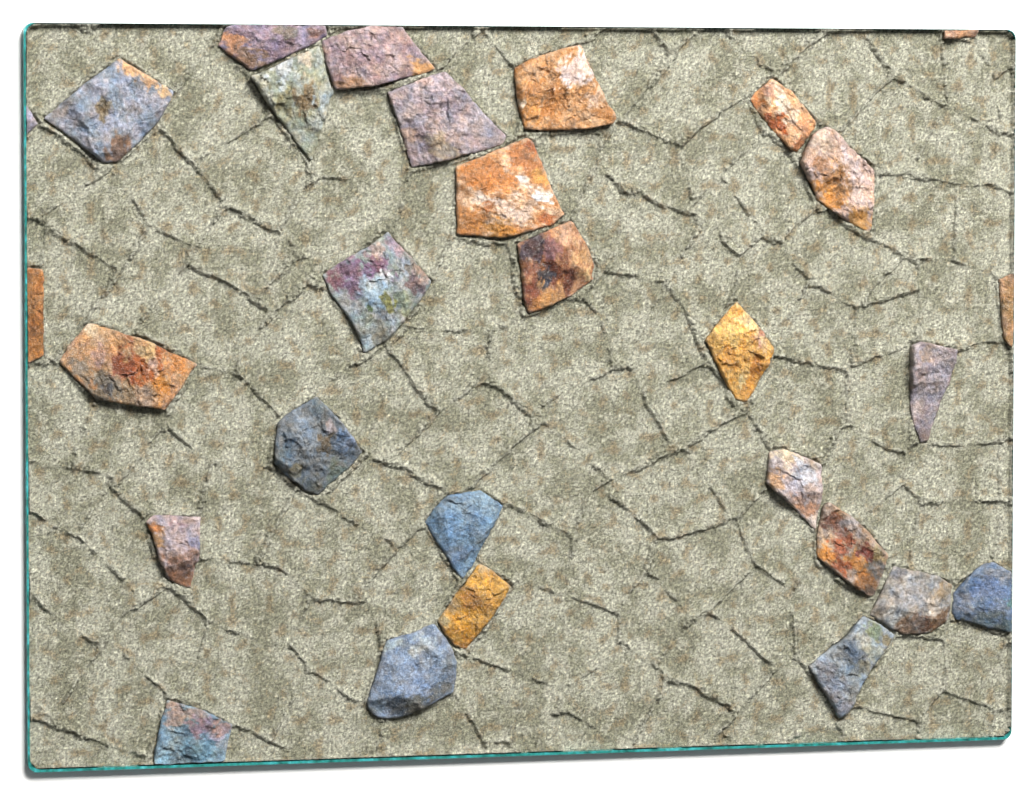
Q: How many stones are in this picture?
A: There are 29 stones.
